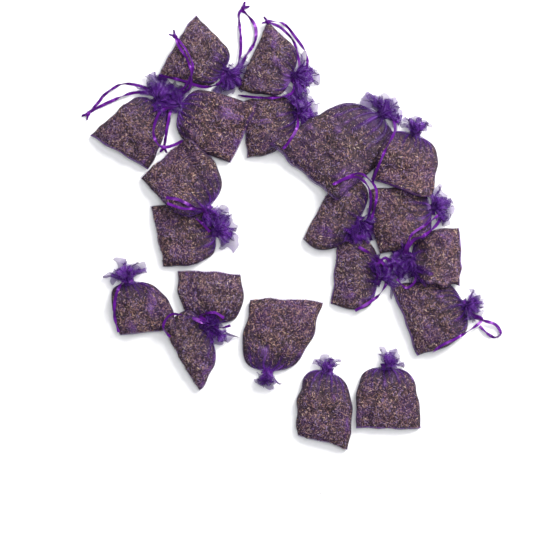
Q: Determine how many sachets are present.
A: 20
